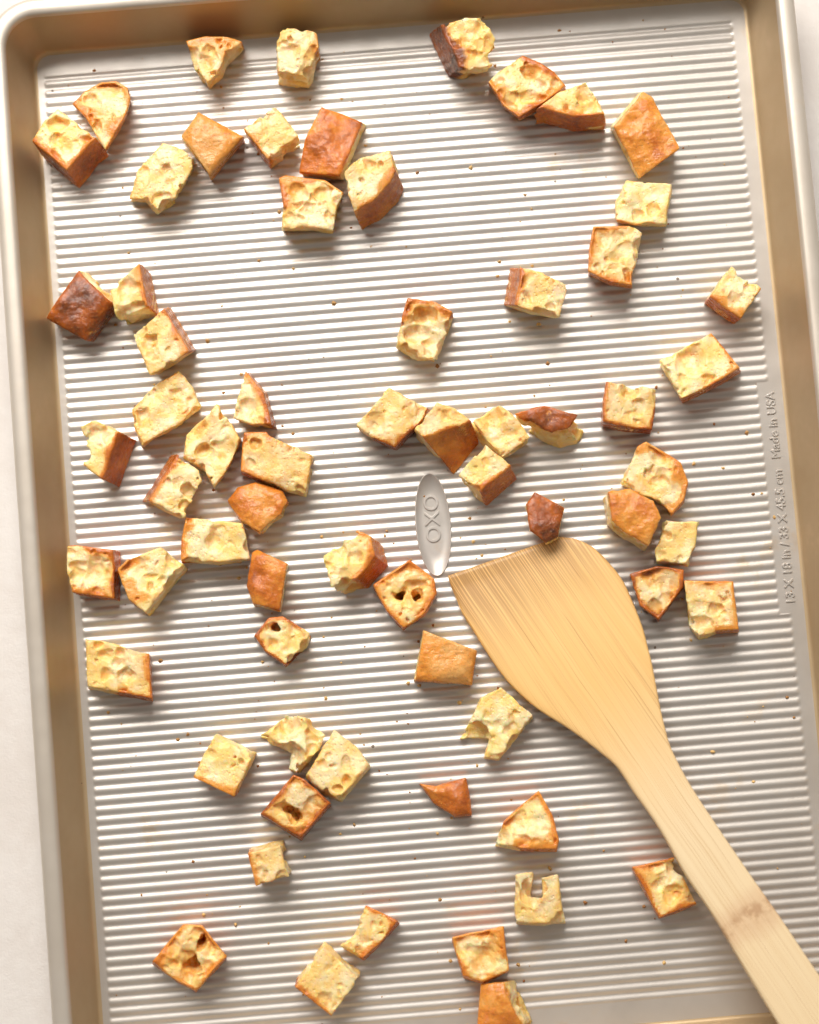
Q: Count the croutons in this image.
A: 66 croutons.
